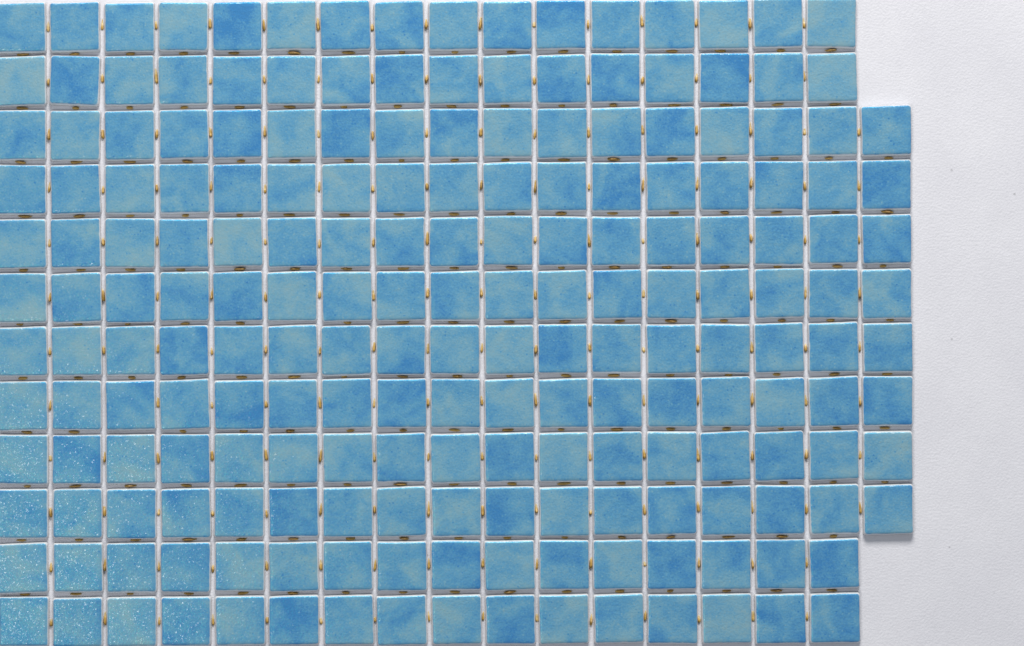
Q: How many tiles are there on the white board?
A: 200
